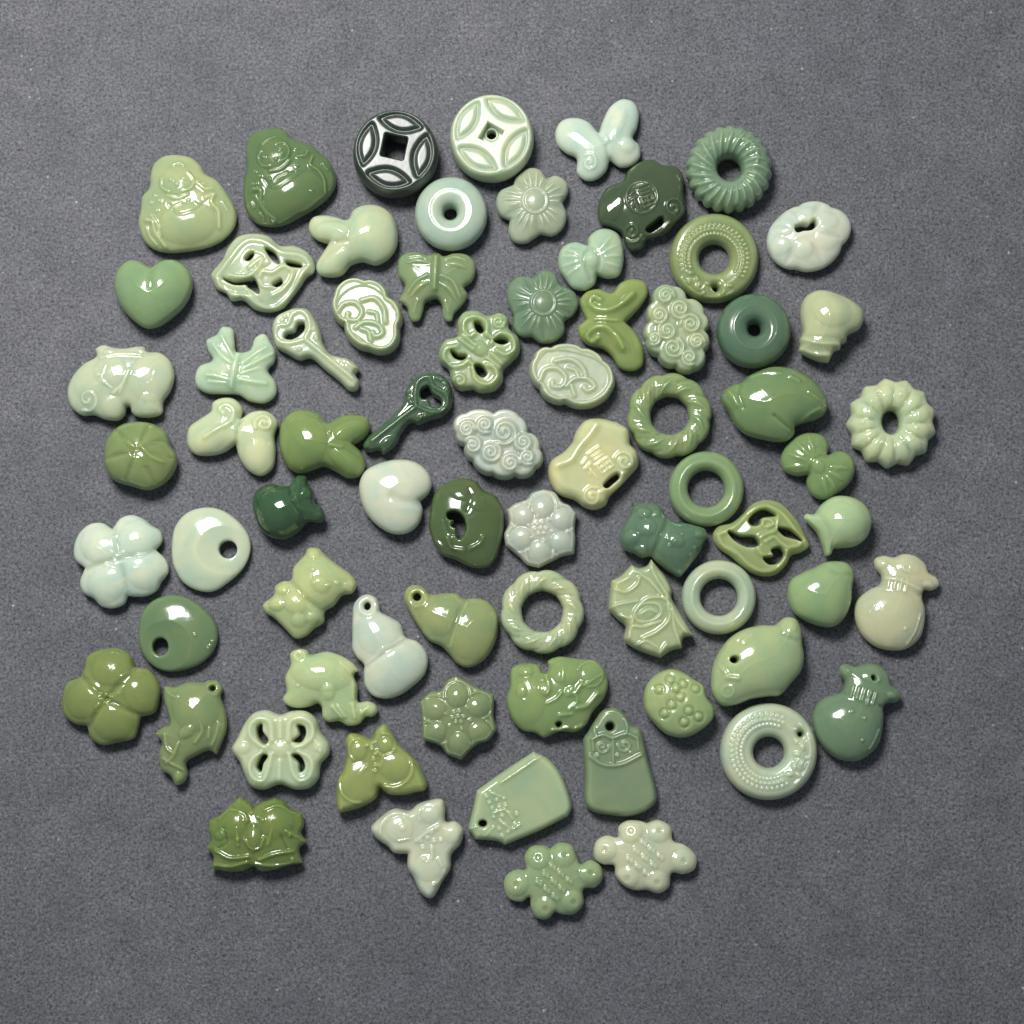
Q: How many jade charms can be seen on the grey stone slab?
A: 73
